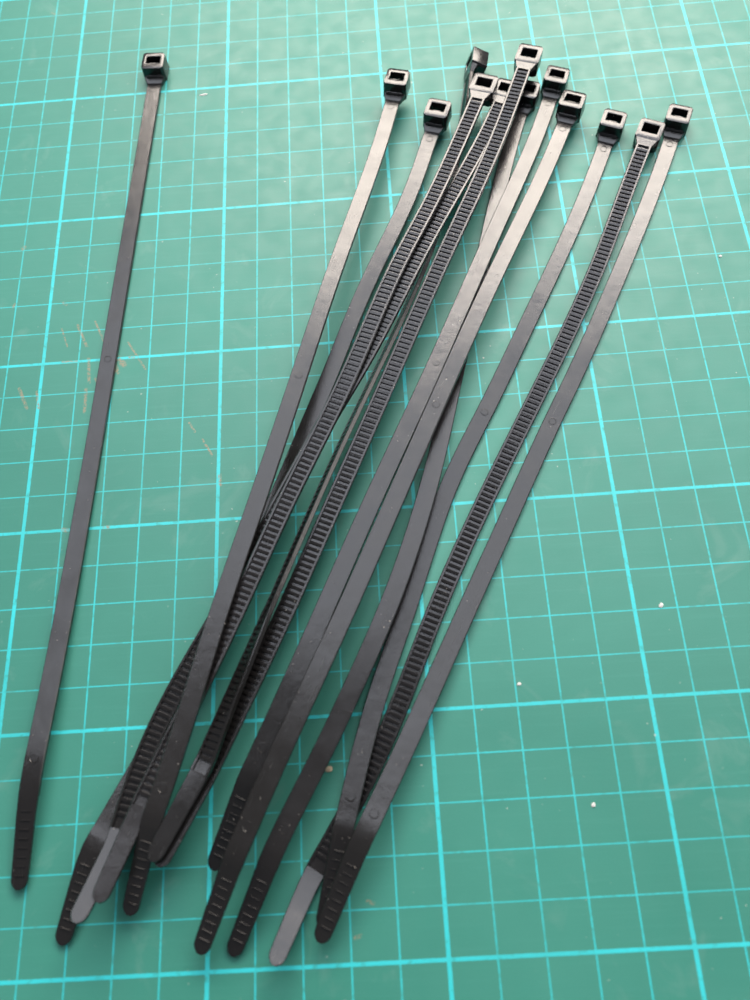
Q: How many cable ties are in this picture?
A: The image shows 13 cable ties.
